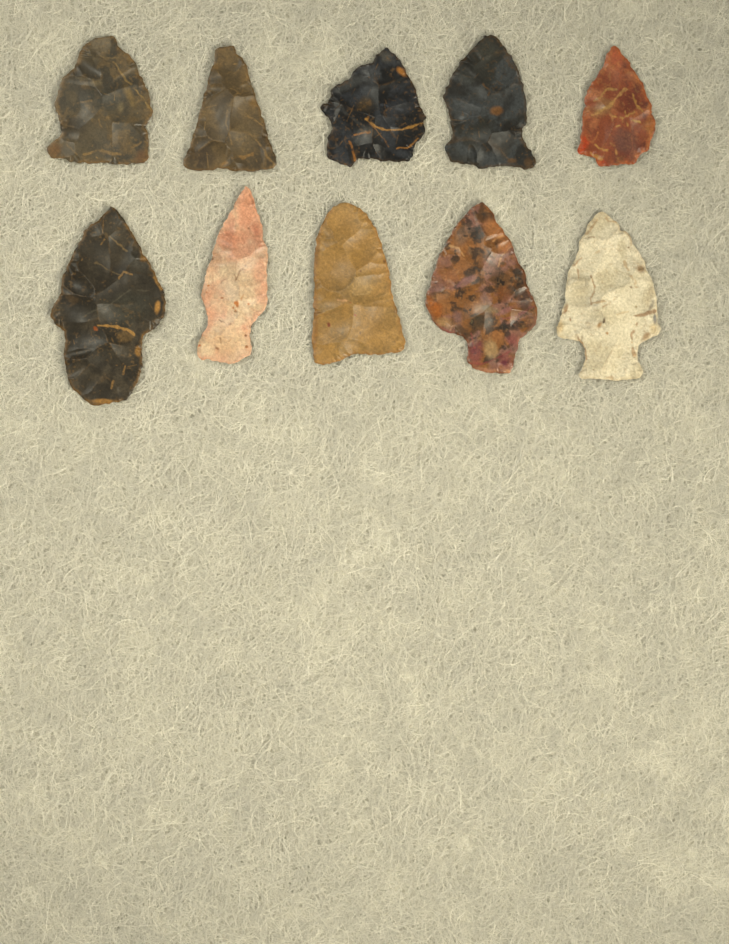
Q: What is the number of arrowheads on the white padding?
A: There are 10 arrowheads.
